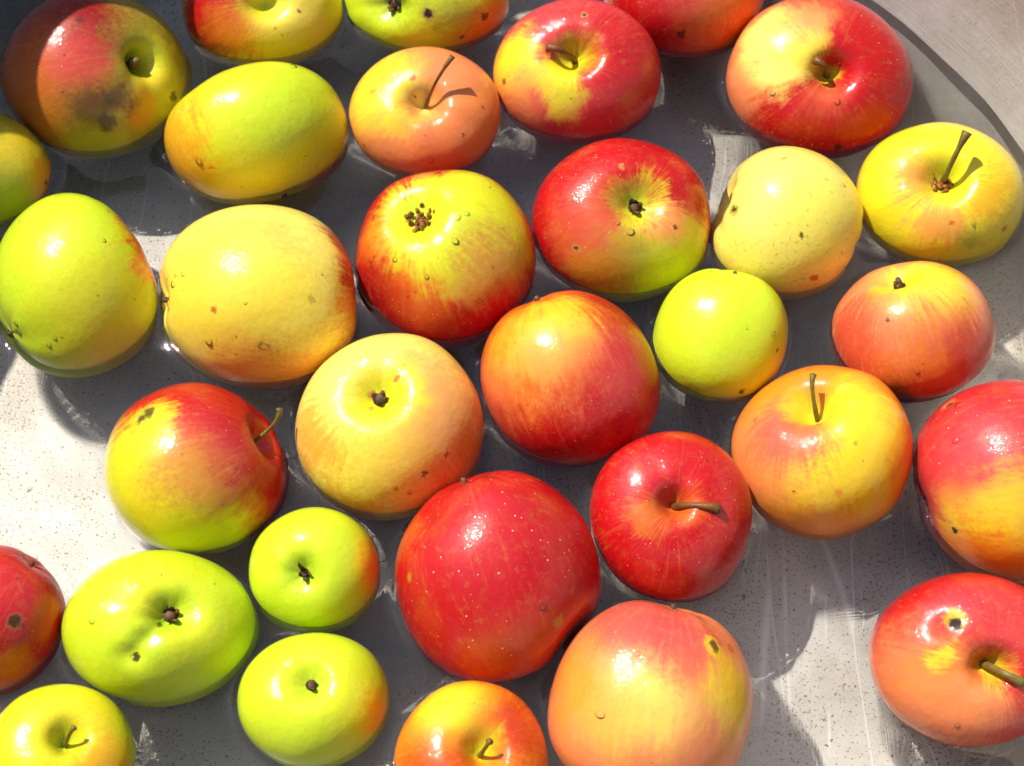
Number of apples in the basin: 32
